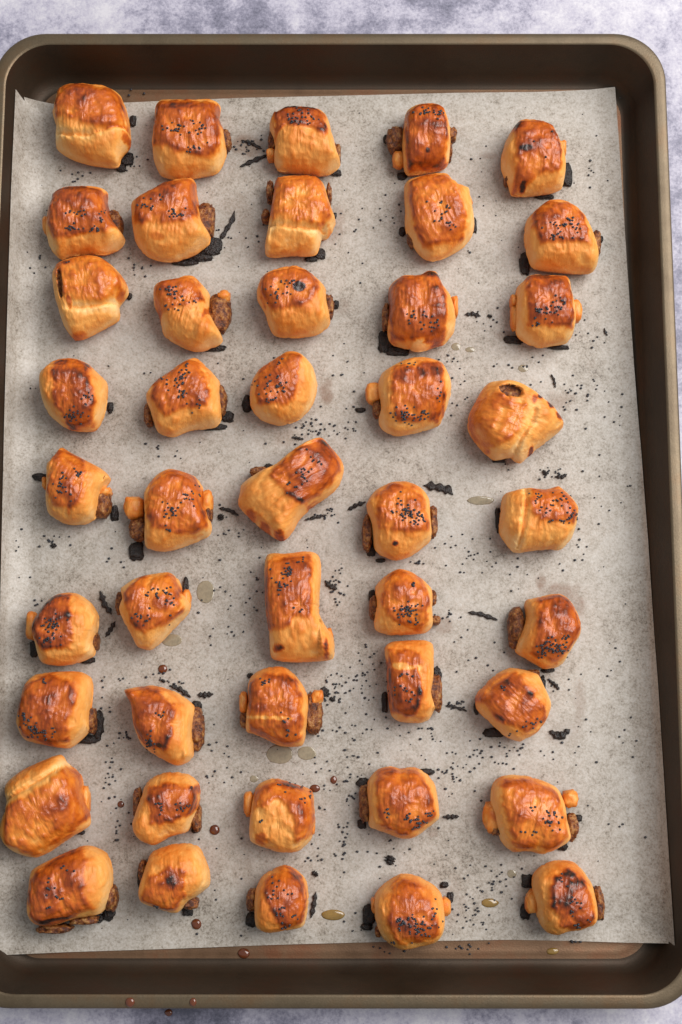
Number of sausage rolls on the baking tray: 45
